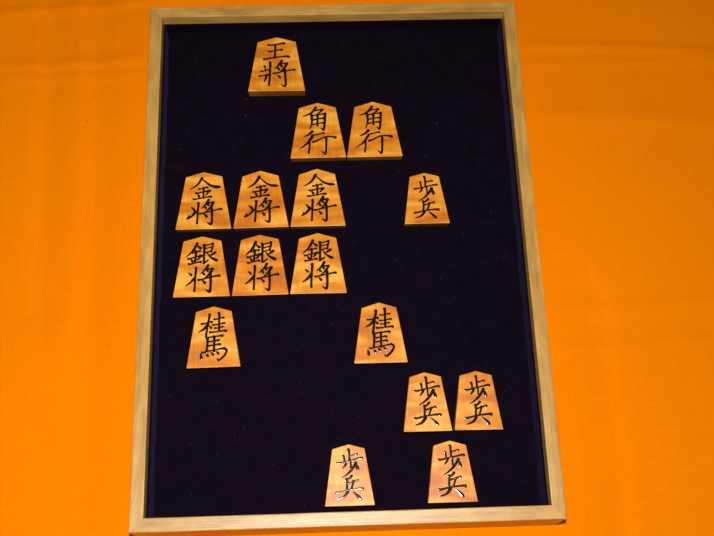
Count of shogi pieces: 16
